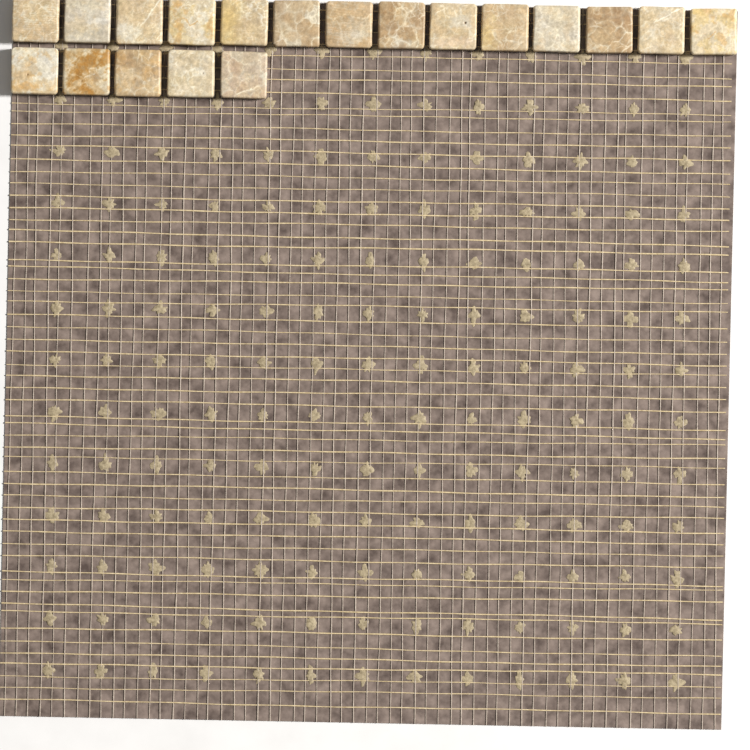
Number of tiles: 19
